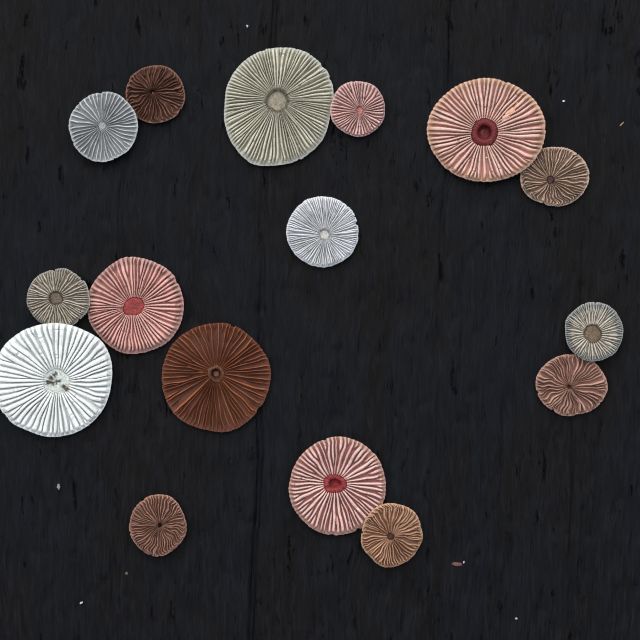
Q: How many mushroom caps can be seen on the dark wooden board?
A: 16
